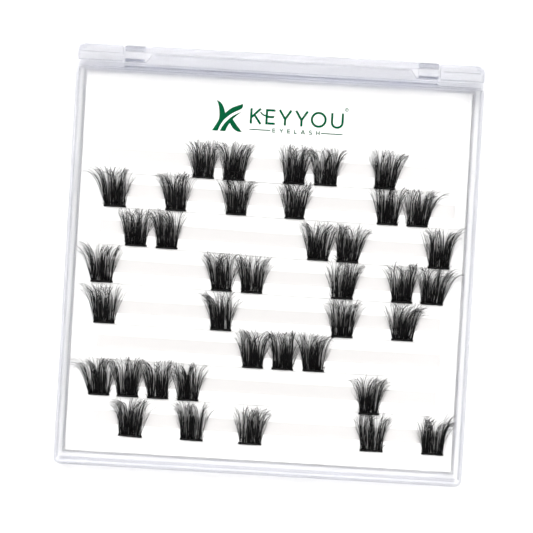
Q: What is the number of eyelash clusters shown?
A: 39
